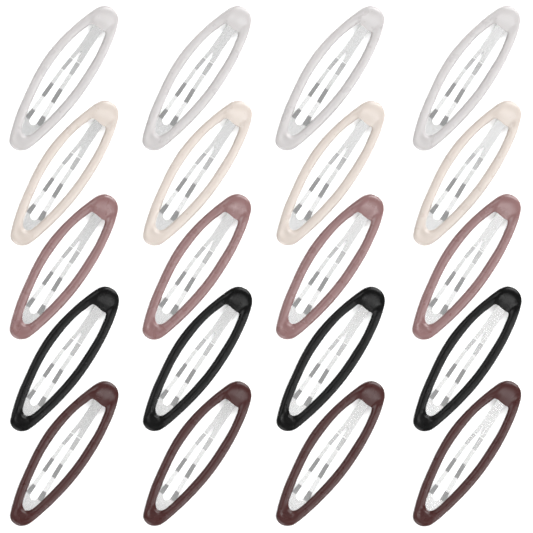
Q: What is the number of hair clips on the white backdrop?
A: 20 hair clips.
